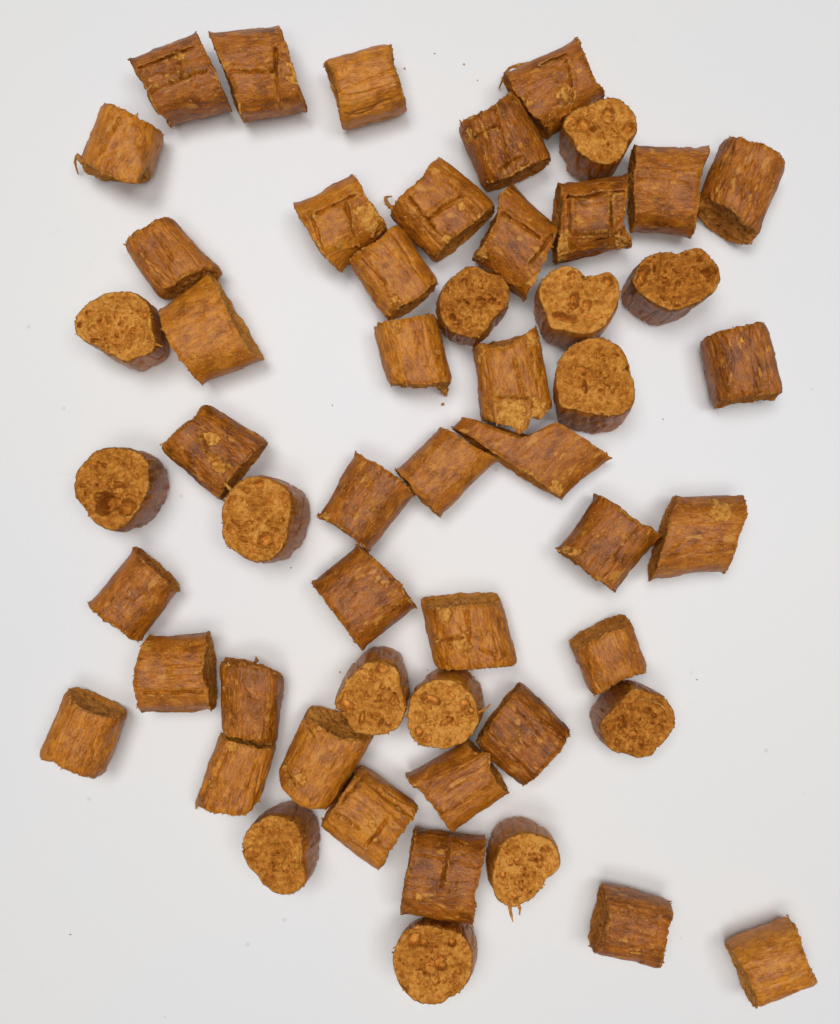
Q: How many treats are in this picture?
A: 53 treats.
